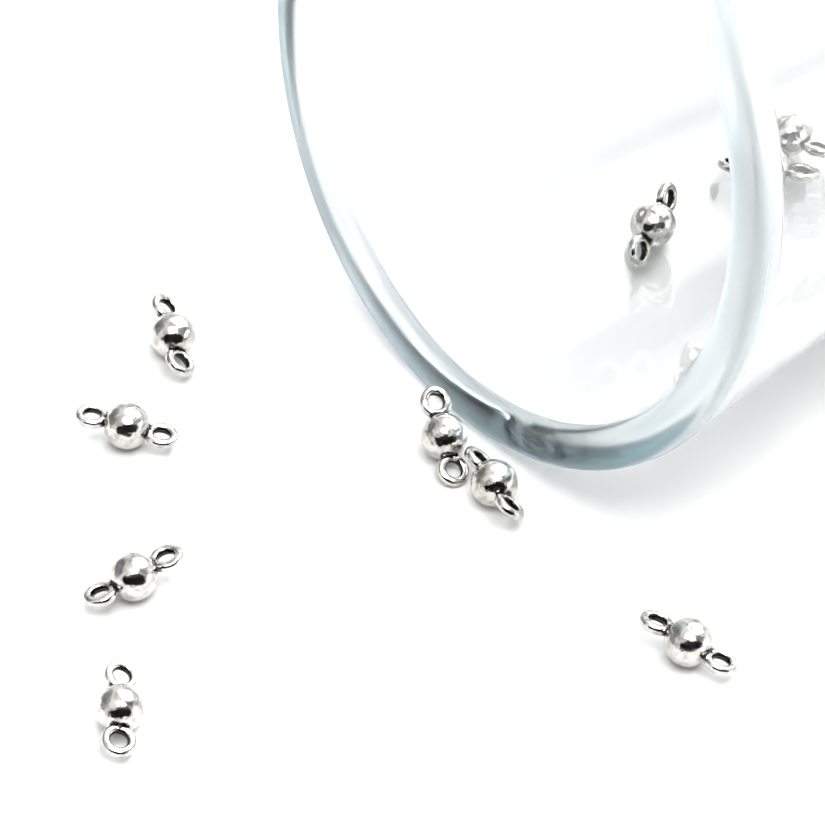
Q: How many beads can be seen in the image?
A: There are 10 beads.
